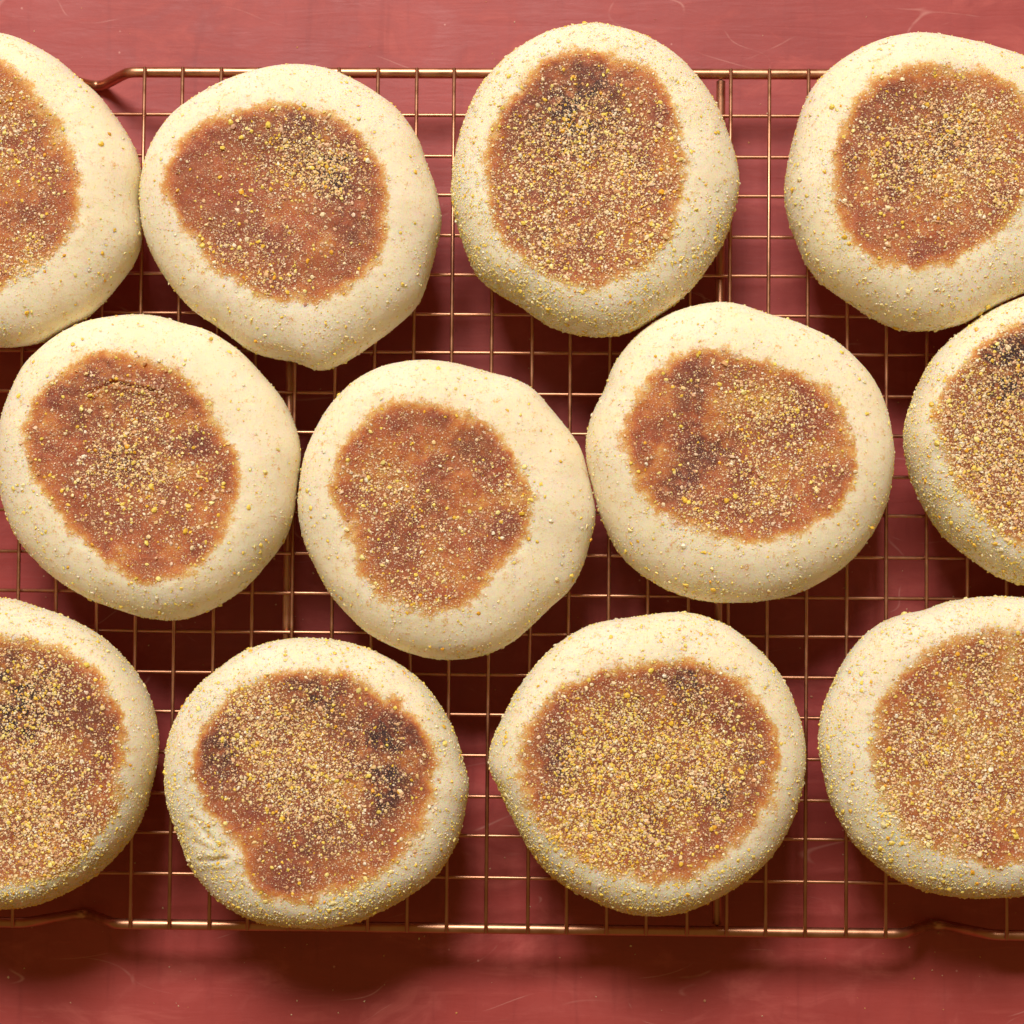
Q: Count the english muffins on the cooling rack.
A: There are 12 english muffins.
